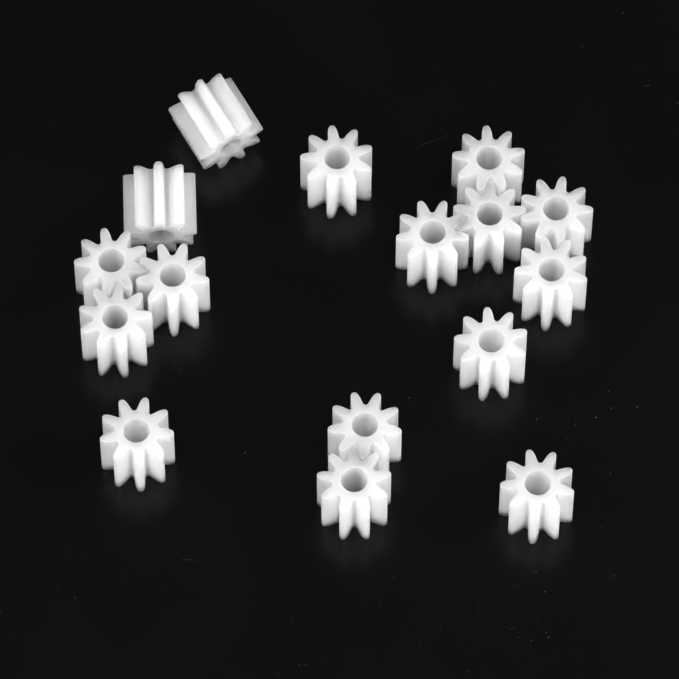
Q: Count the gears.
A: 16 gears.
